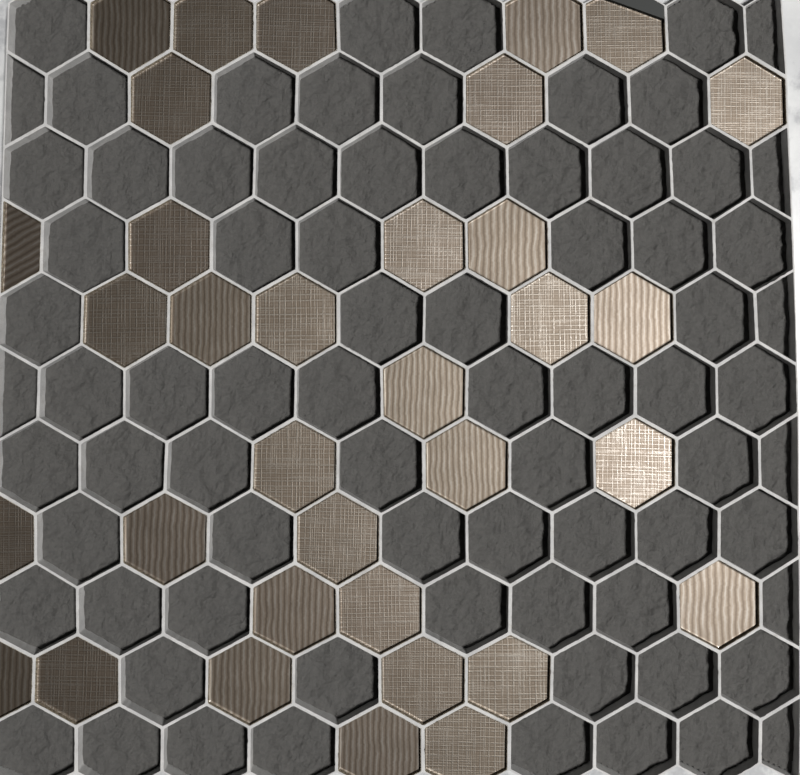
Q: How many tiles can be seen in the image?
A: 34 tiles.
